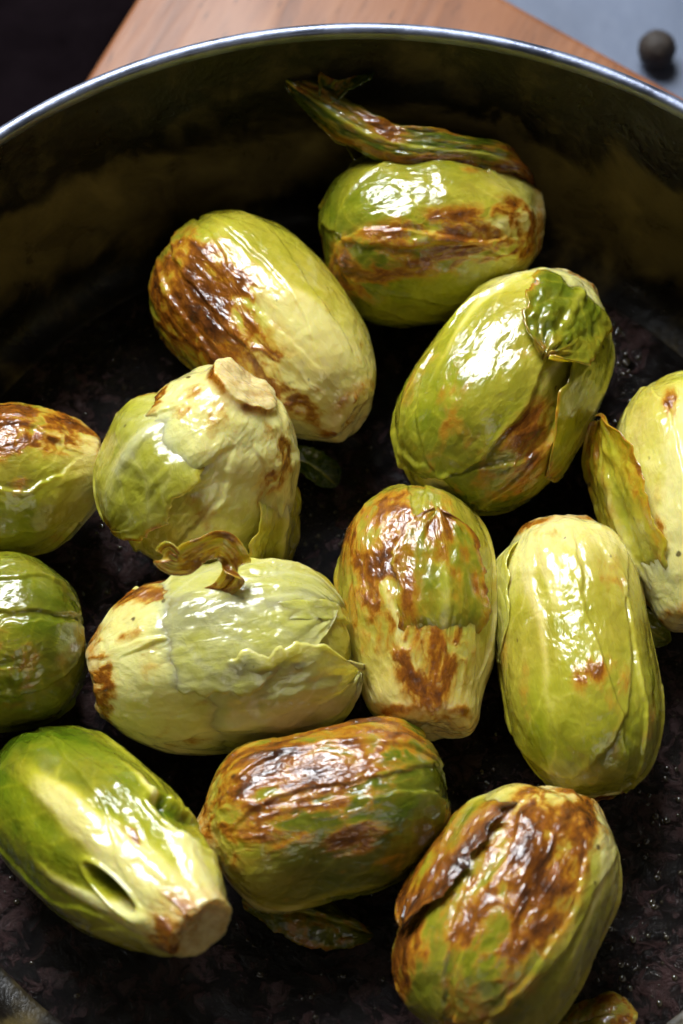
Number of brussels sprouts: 13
